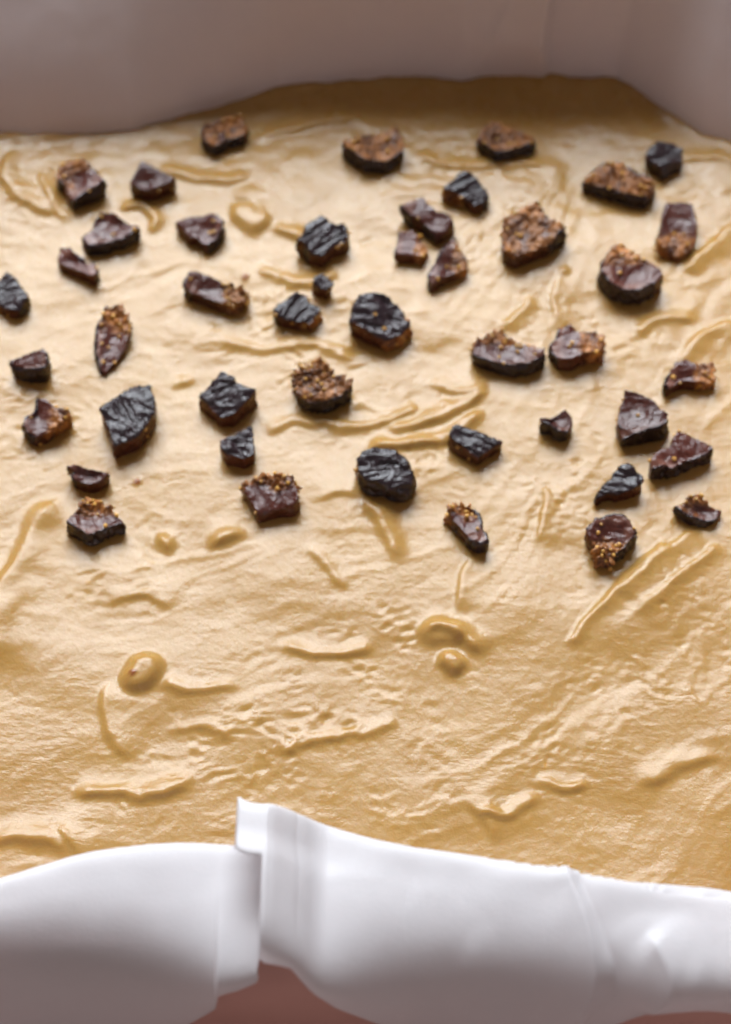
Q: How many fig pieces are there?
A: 45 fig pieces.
